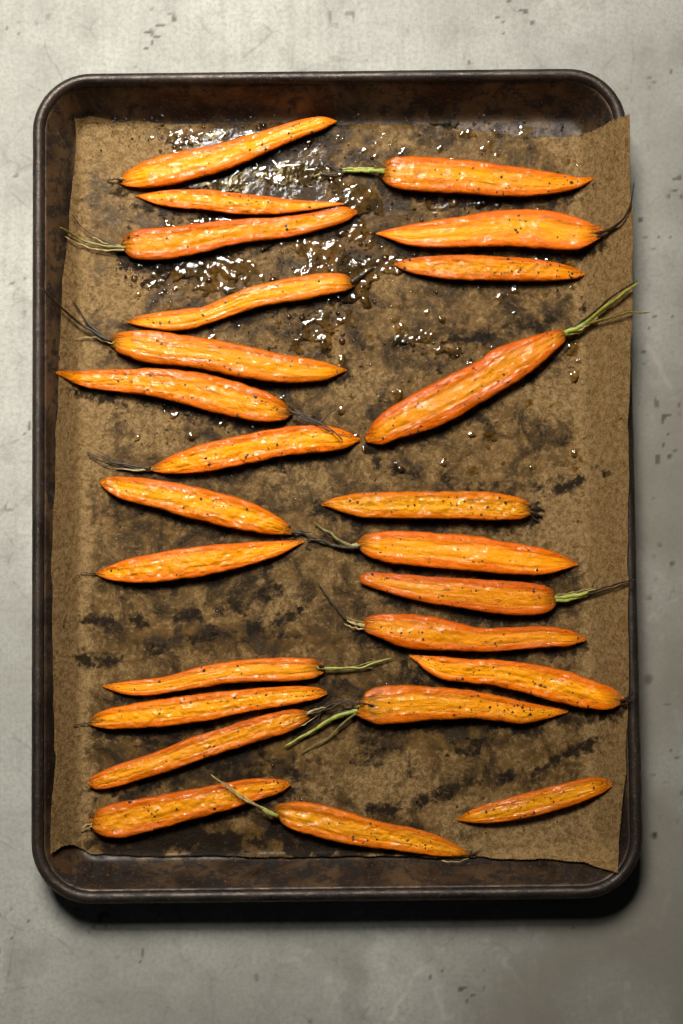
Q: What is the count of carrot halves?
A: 25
